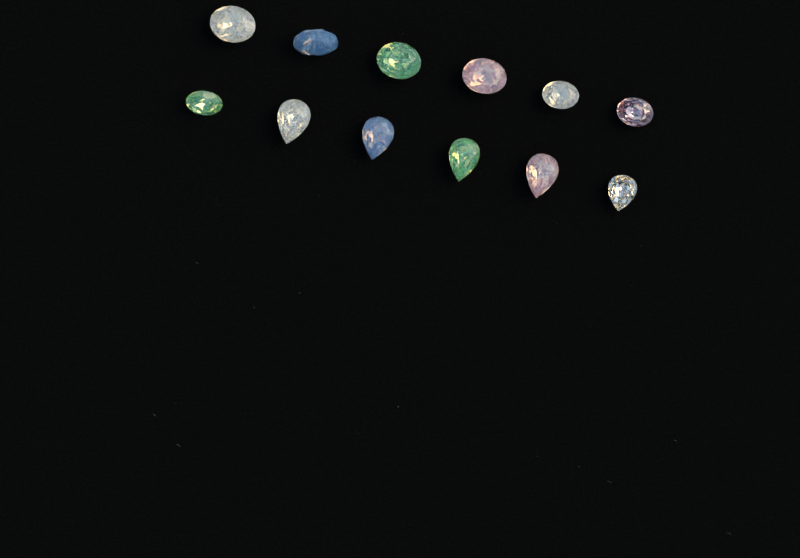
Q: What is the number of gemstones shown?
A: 12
